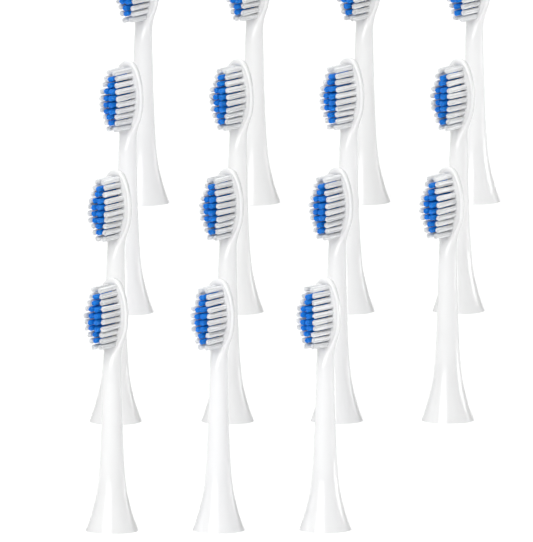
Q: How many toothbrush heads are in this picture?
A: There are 15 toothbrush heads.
